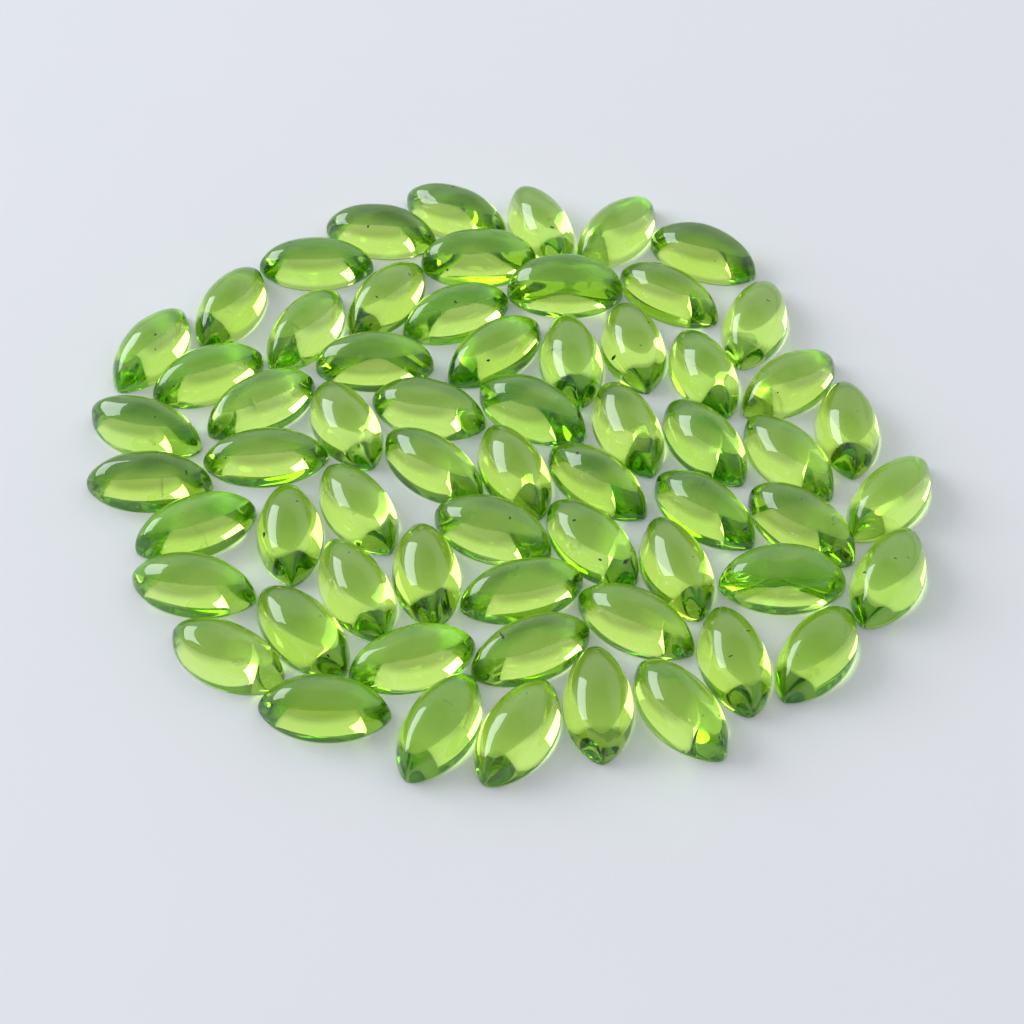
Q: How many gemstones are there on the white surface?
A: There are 63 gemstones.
